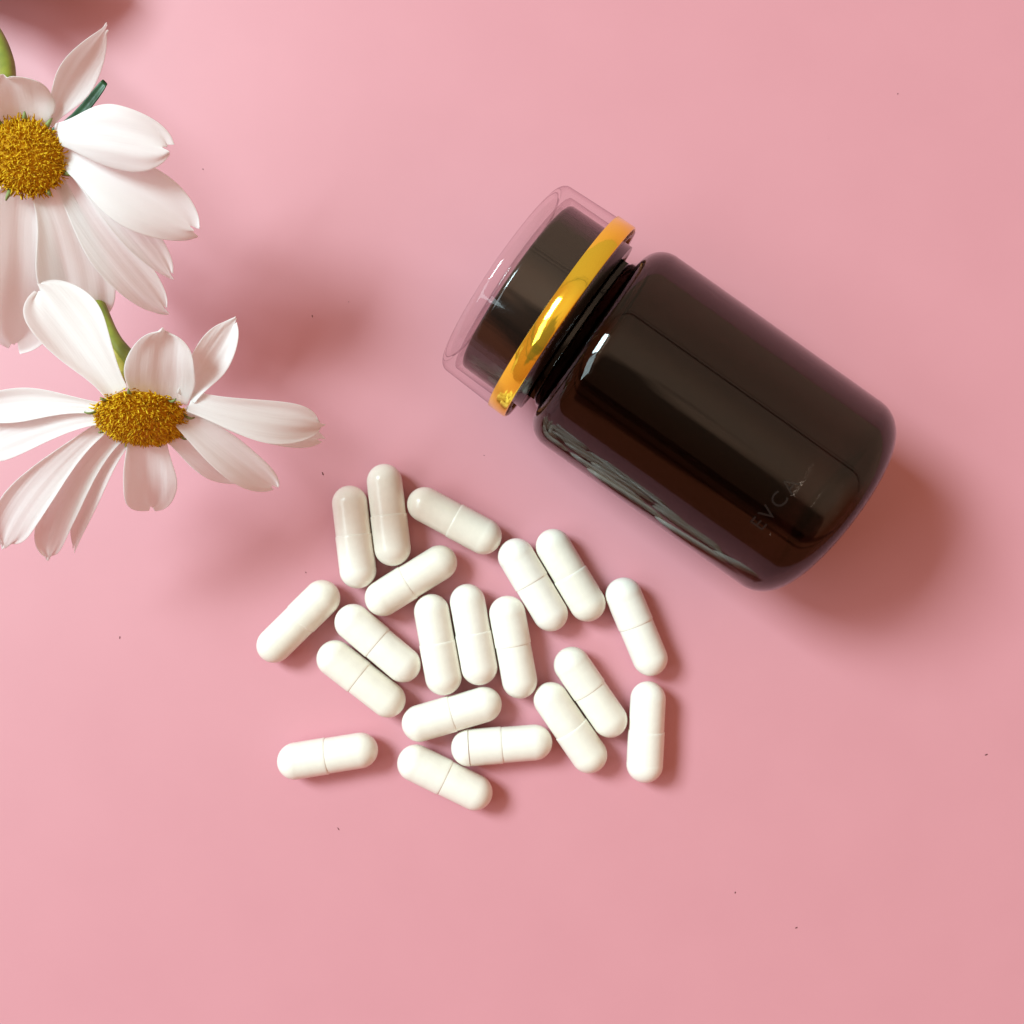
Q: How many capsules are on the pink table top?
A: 20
